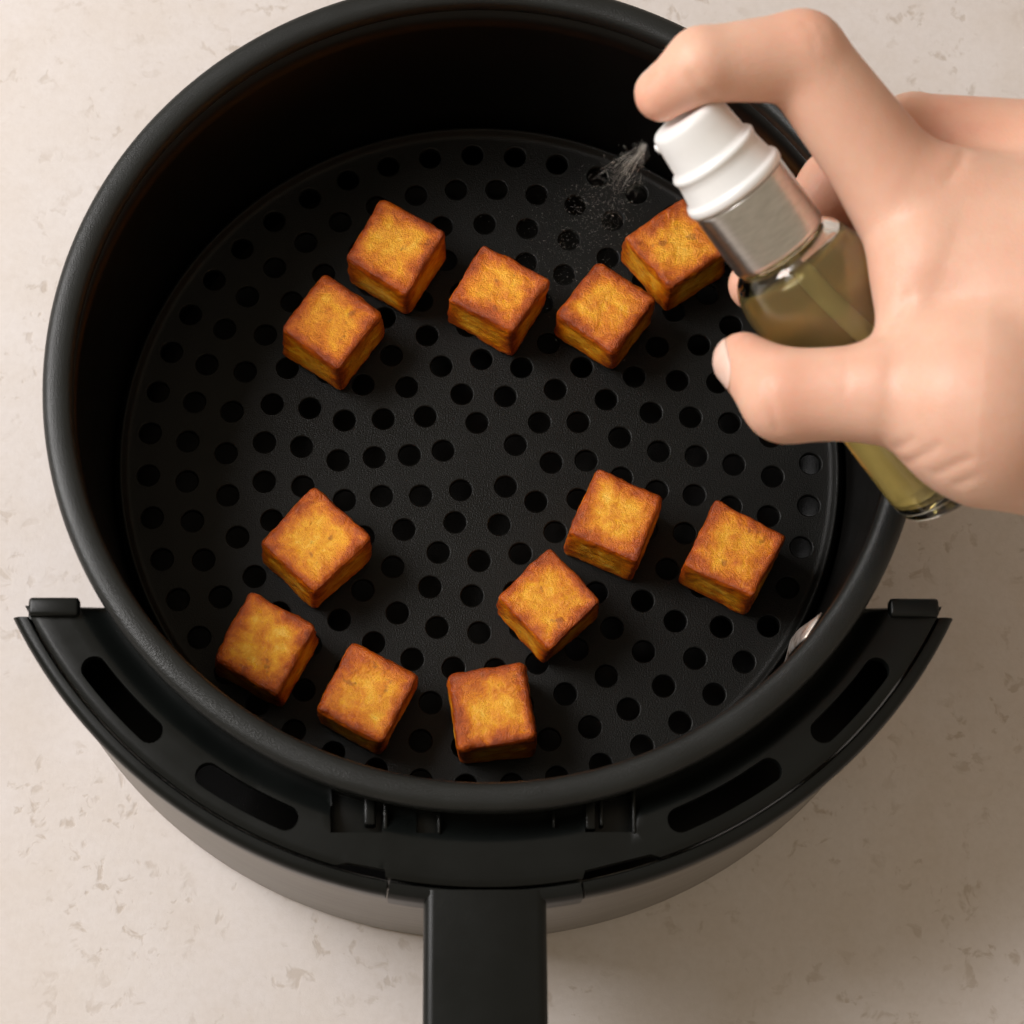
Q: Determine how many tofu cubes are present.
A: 12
